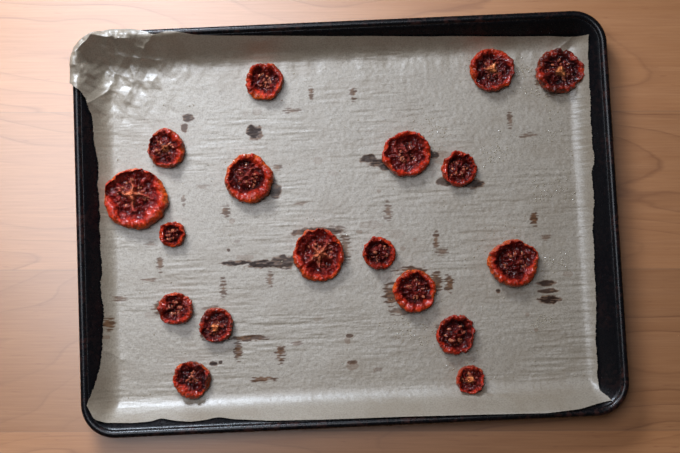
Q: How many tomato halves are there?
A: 18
